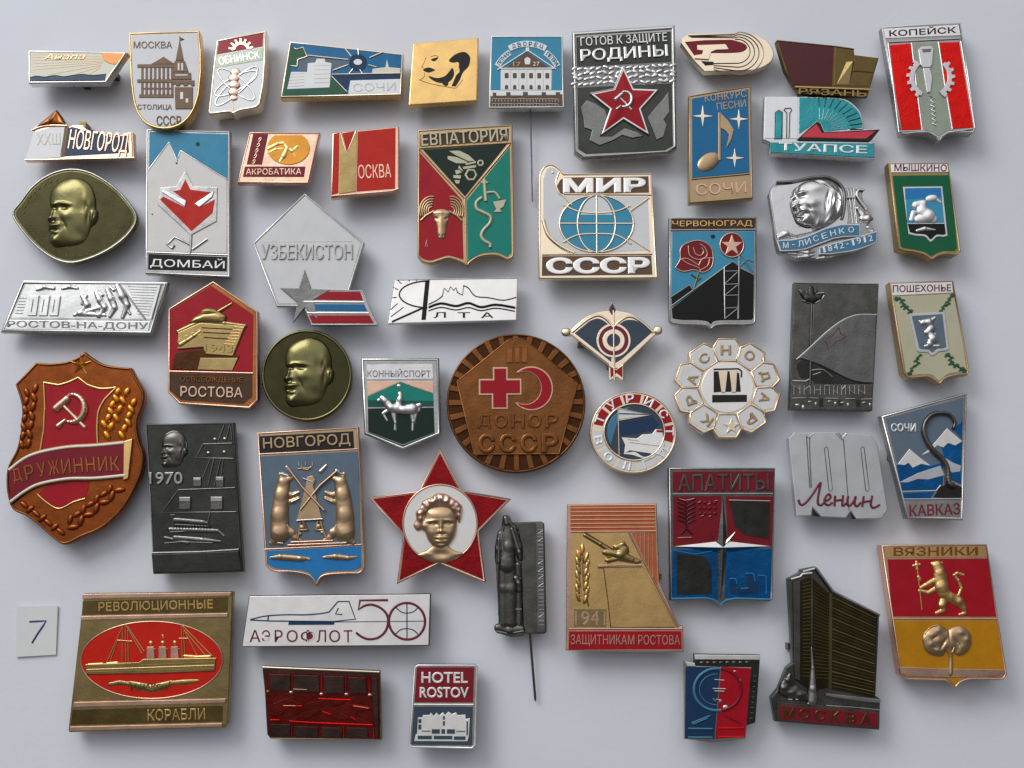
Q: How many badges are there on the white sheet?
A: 50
